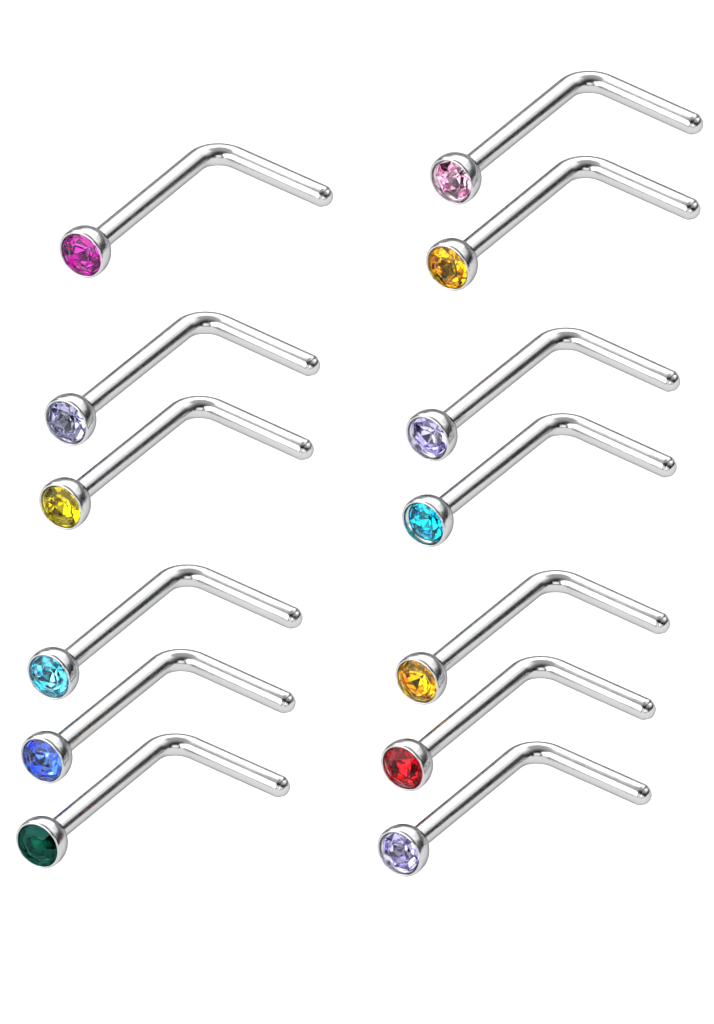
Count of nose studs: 13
